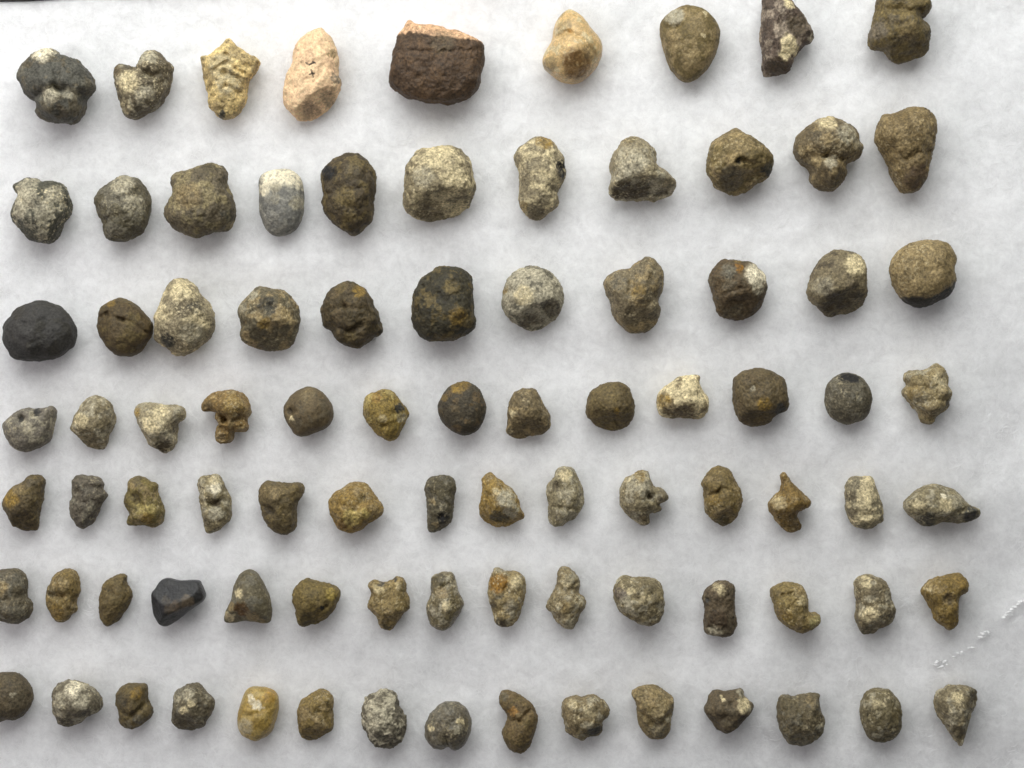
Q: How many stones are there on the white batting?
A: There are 88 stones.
